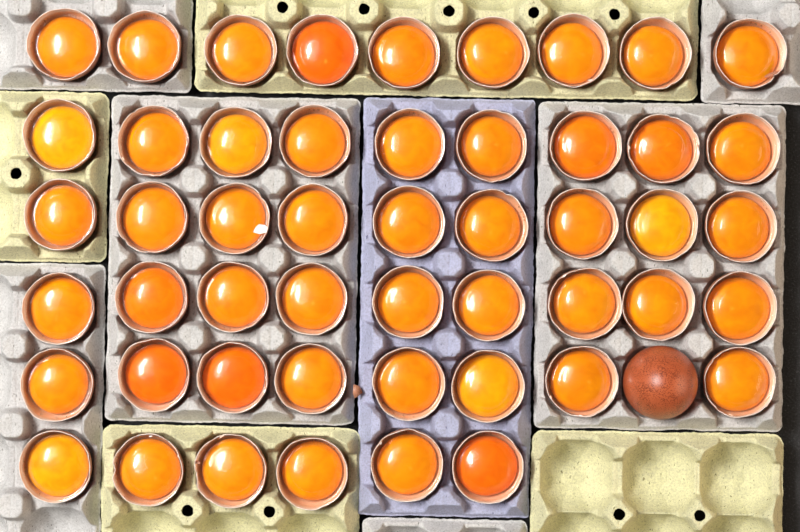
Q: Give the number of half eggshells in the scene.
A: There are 50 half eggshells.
